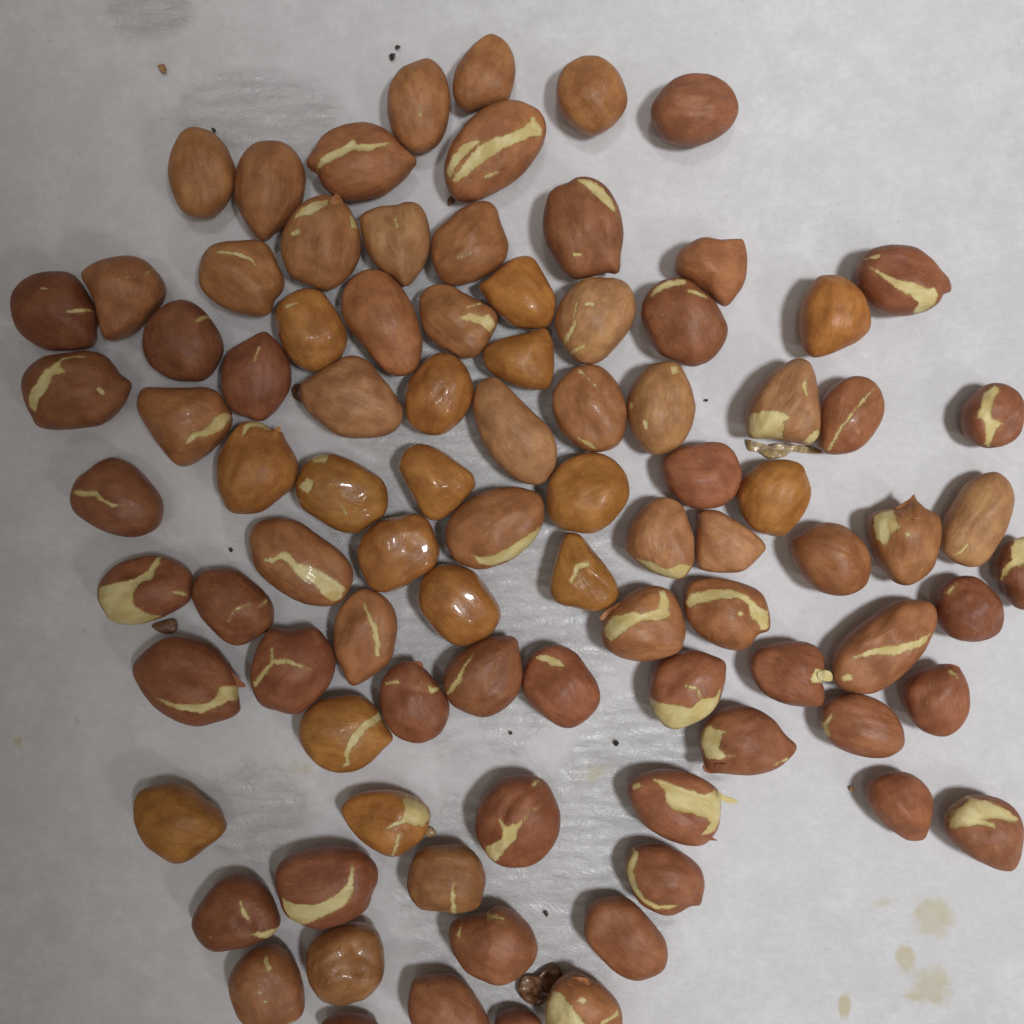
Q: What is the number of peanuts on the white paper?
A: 91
